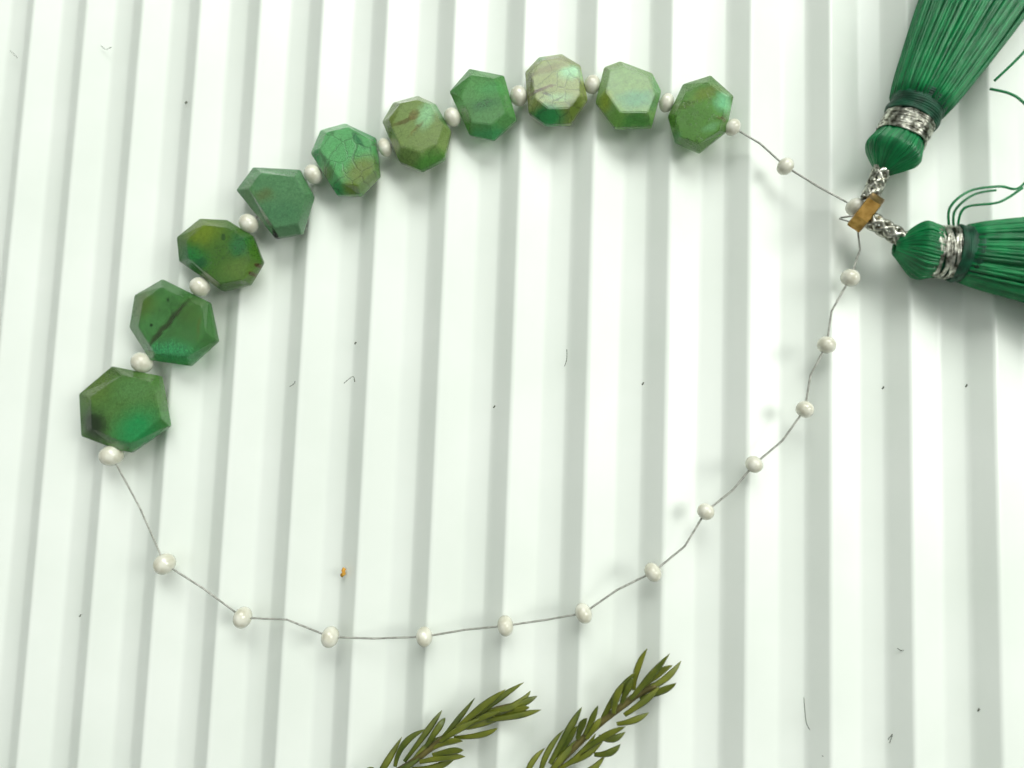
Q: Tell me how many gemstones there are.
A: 10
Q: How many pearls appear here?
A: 25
